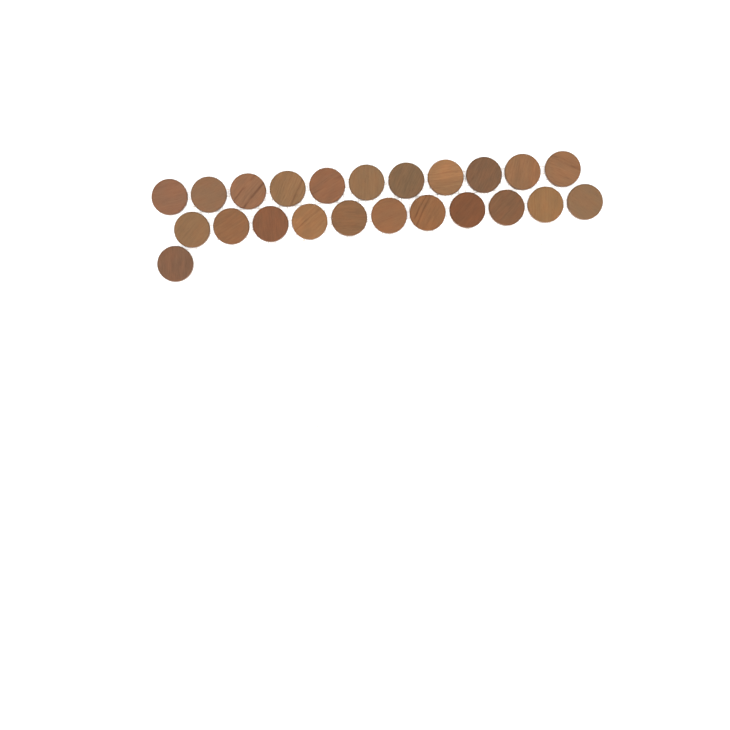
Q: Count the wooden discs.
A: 23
